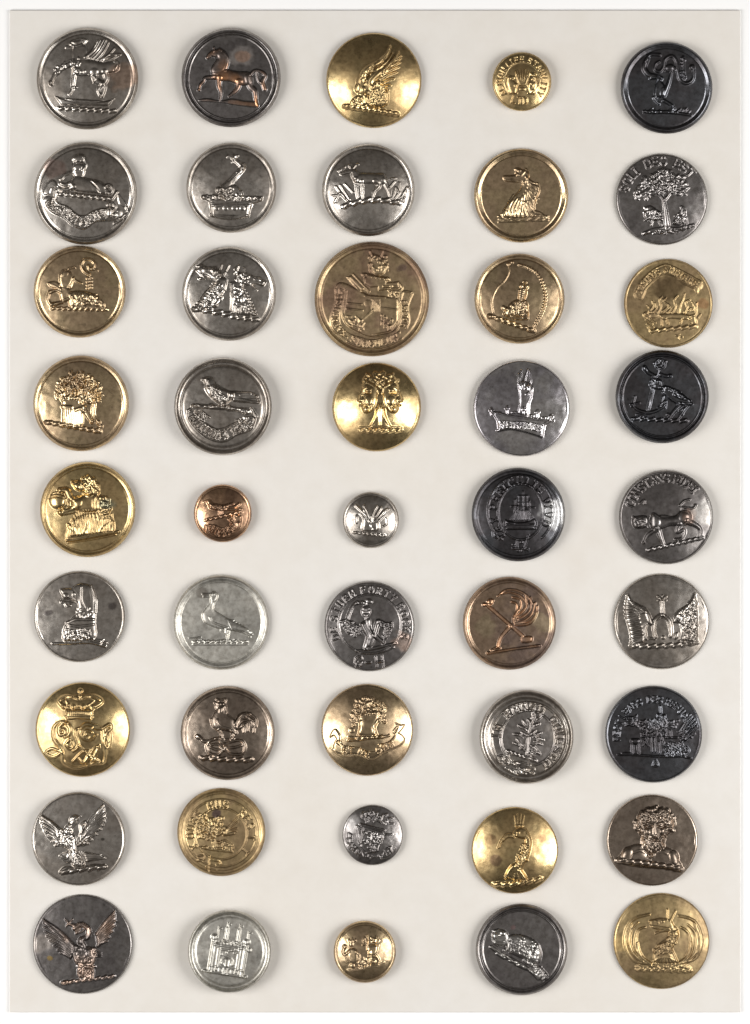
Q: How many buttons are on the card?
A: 45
